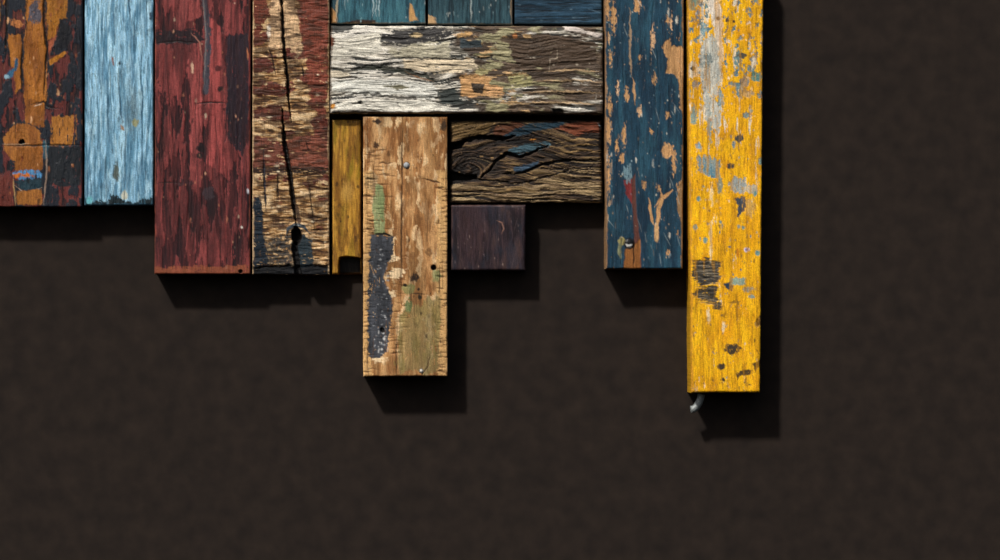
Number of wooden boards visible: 14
